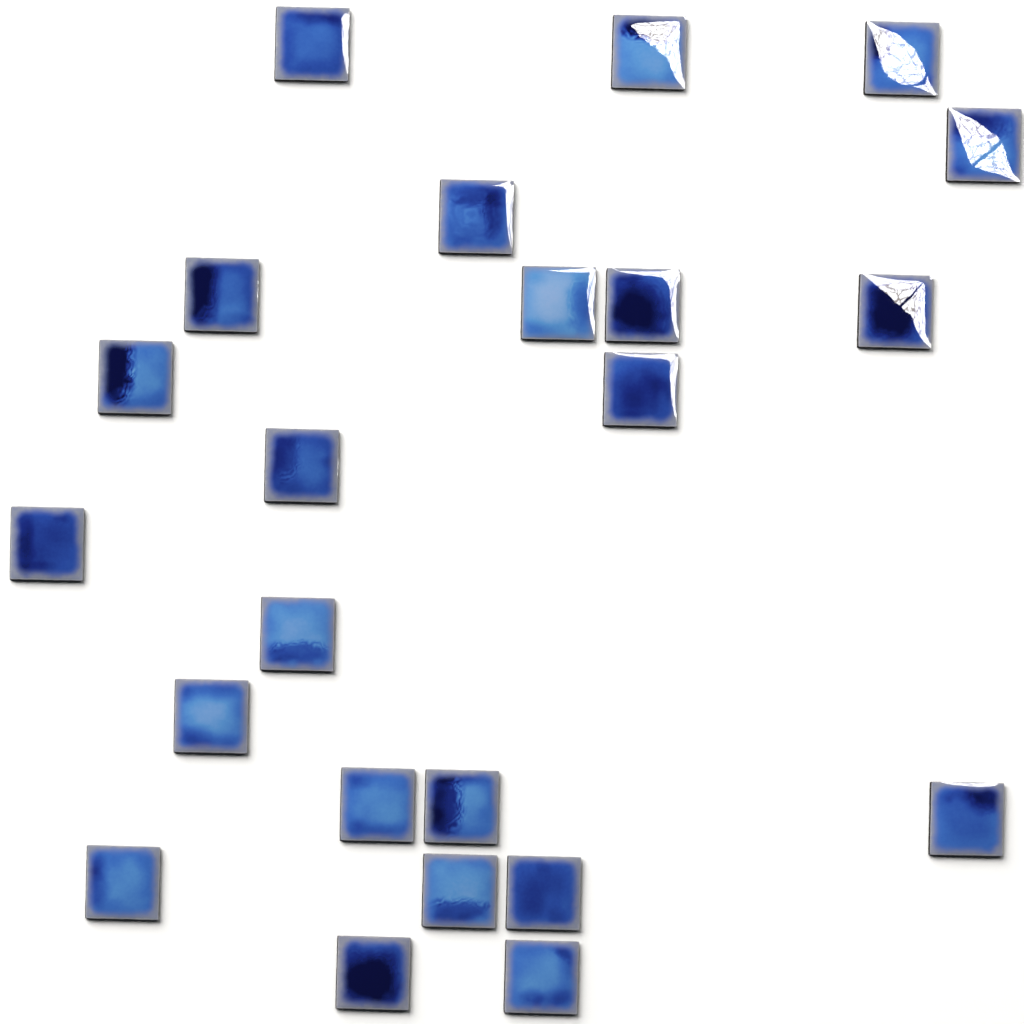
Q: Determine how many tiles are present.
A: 23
